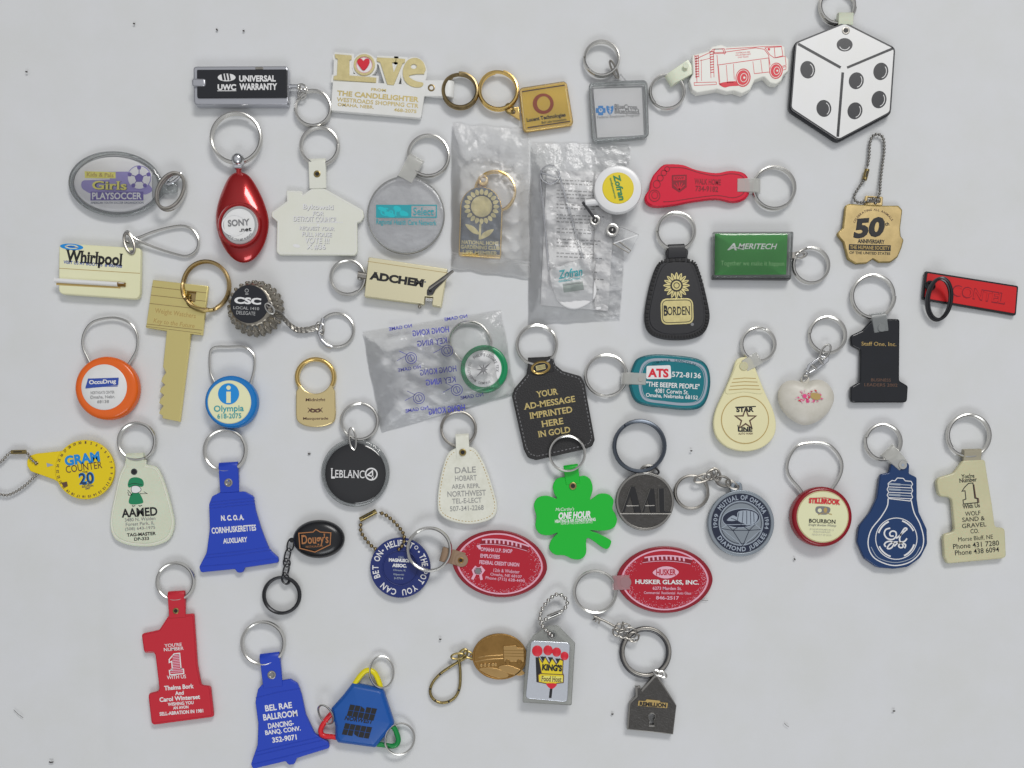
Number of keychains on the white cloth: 50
